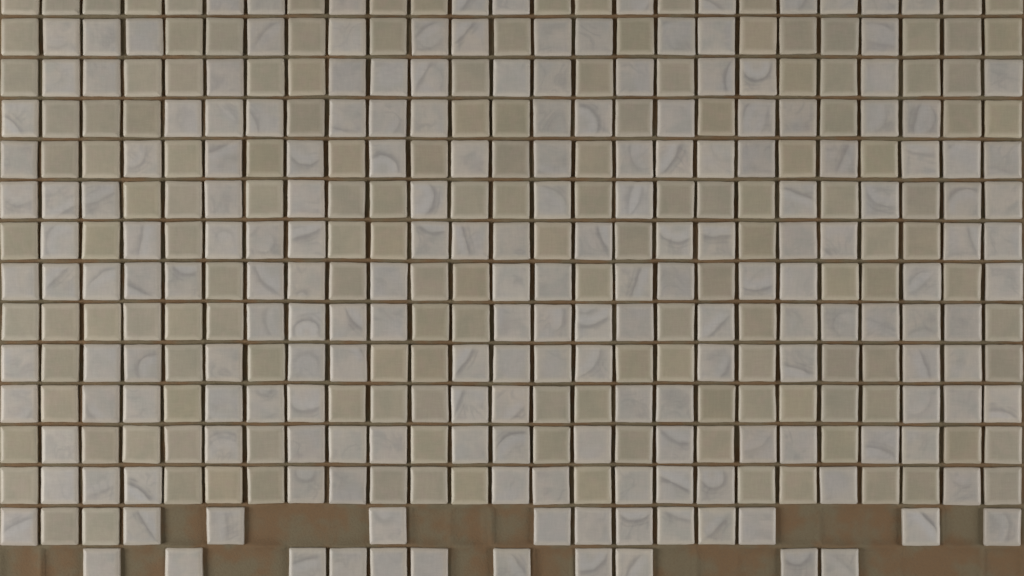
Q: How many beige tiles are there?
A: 153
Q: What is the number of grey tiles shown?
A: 197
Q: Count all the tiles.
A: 350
